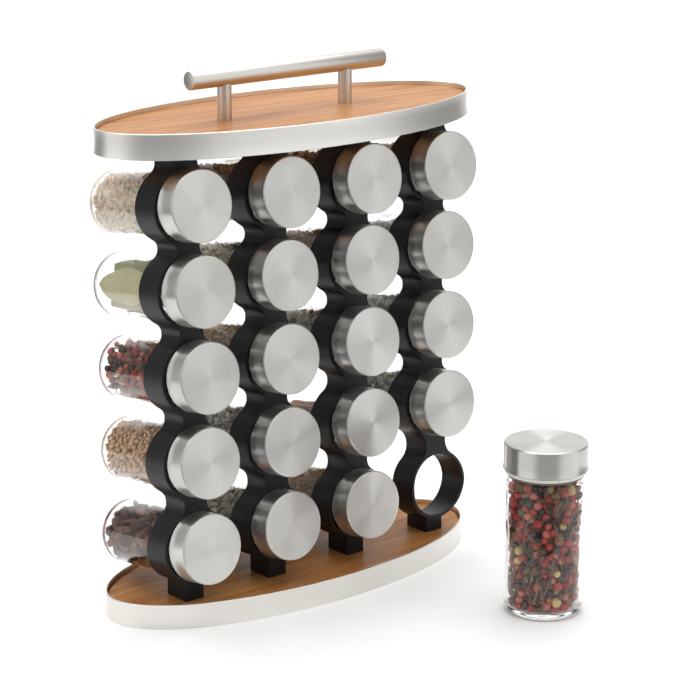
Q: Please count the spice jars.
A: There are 20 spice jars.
